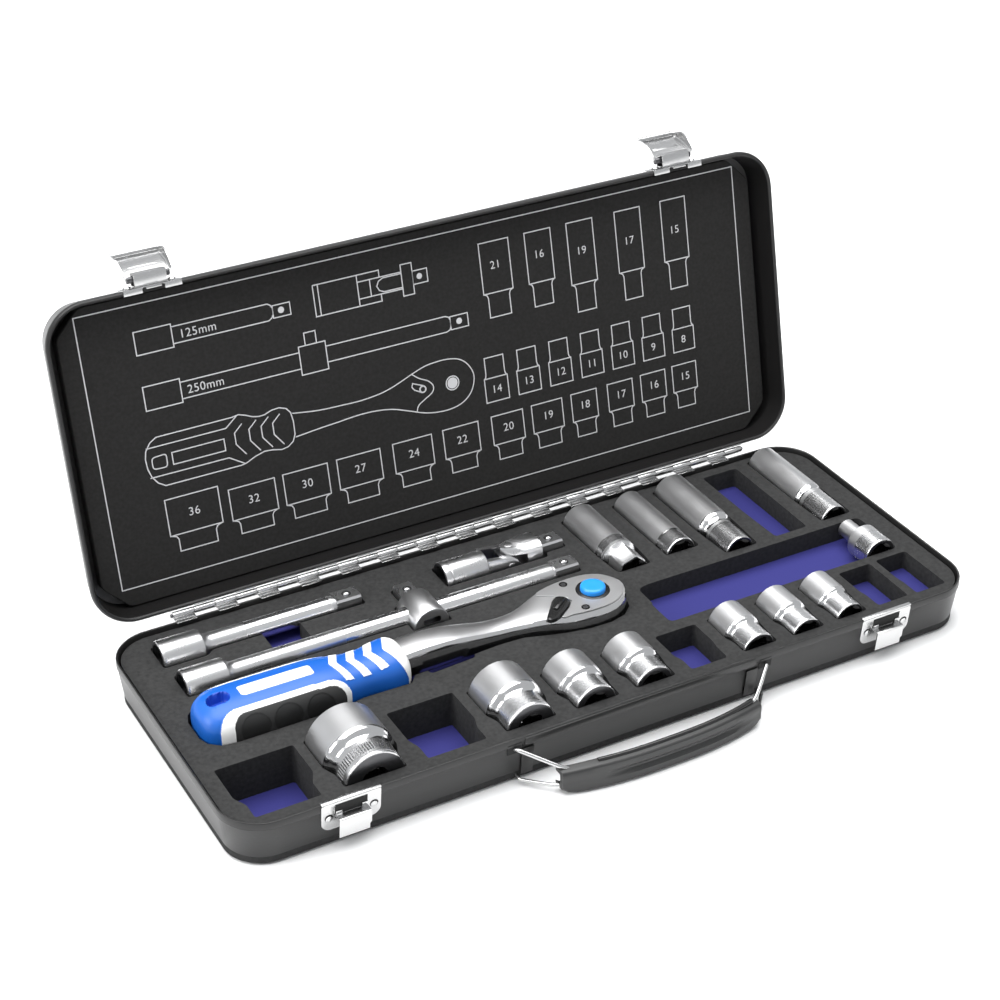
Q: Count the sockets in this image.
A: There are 12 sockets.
